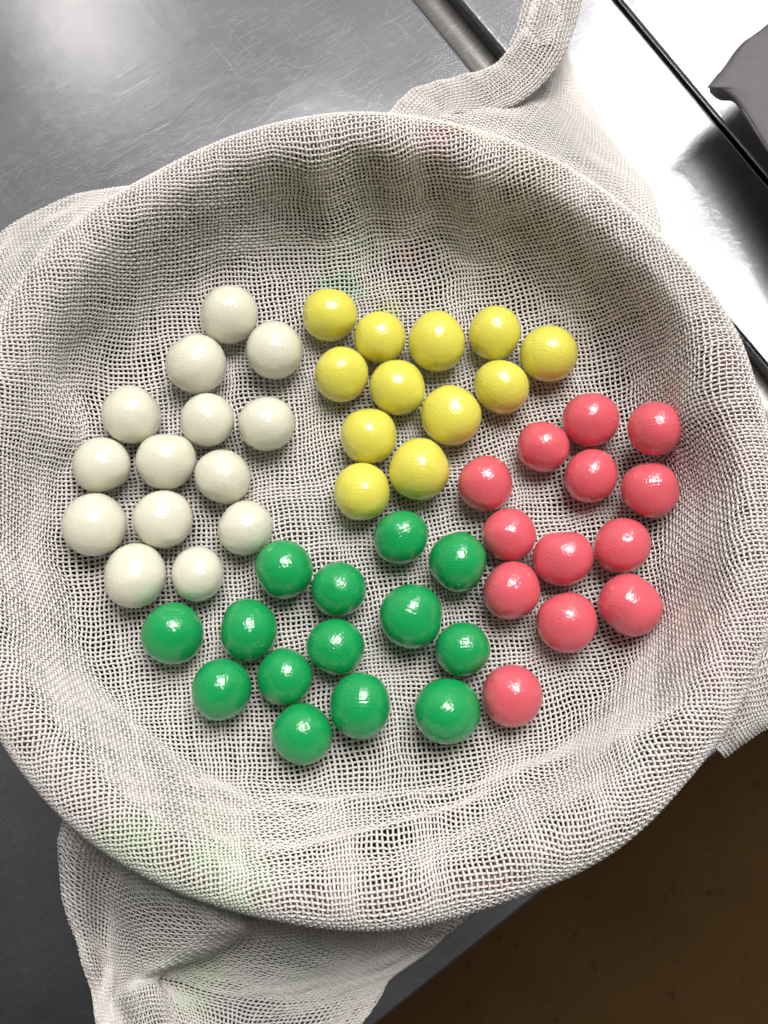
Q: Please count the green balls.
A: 14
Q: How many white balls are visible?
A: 14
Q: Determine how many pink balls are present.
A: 13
